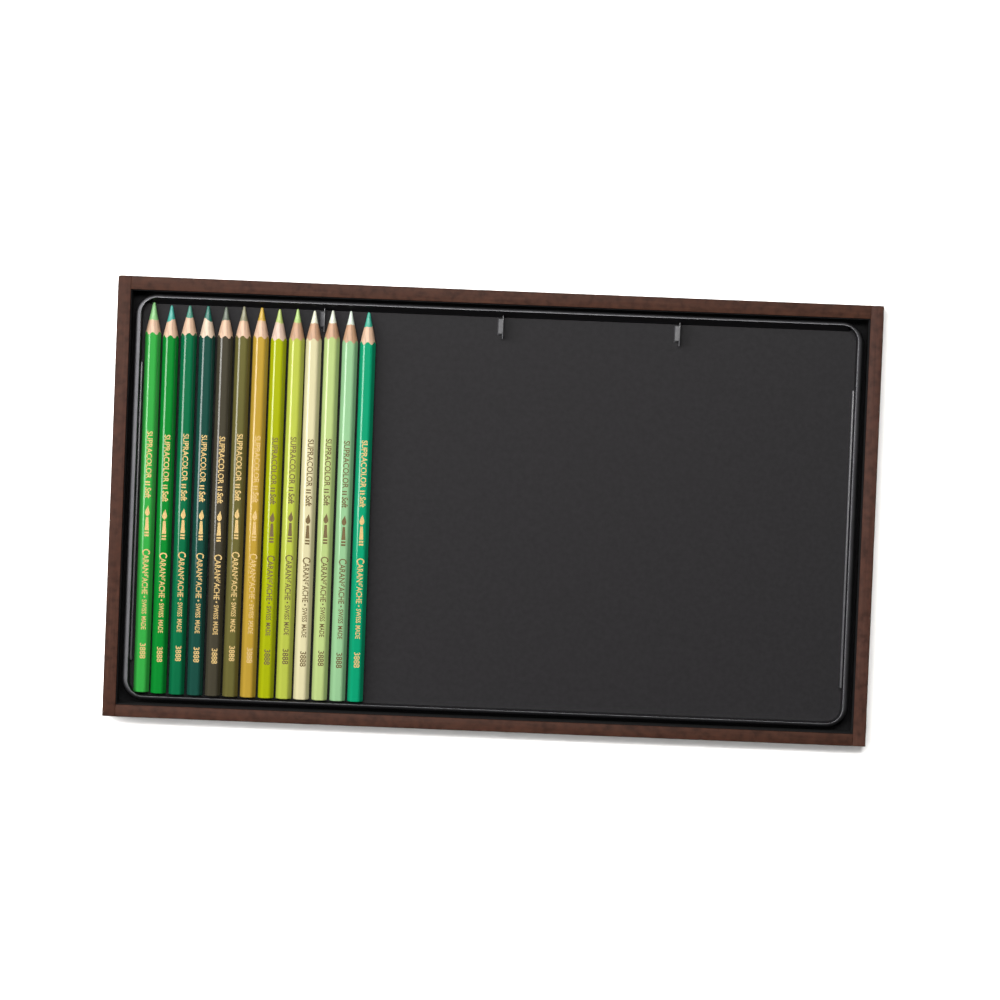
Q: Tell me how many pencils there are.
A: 13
